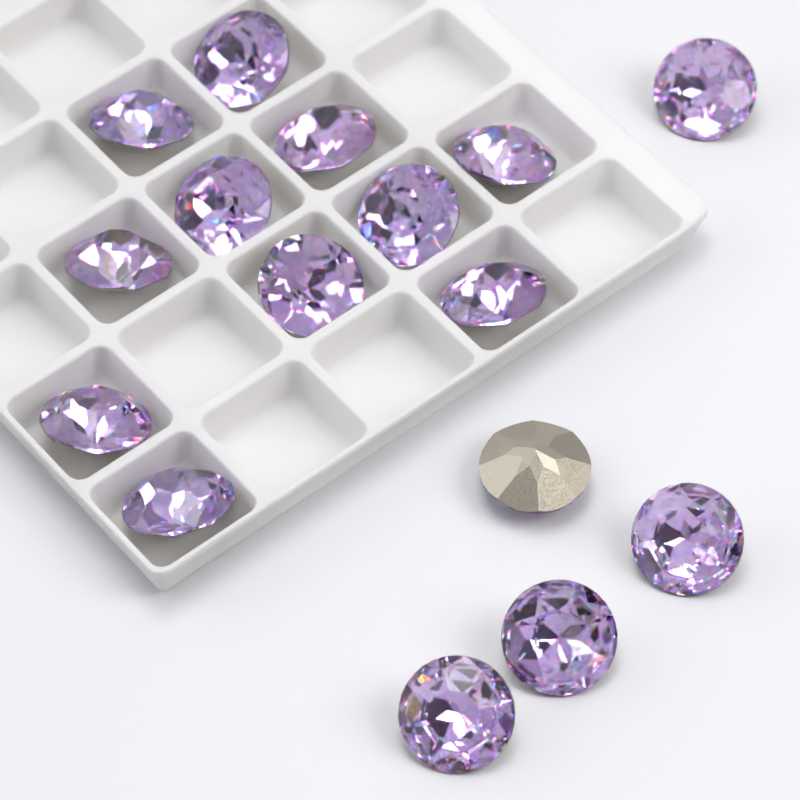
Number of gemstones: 16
